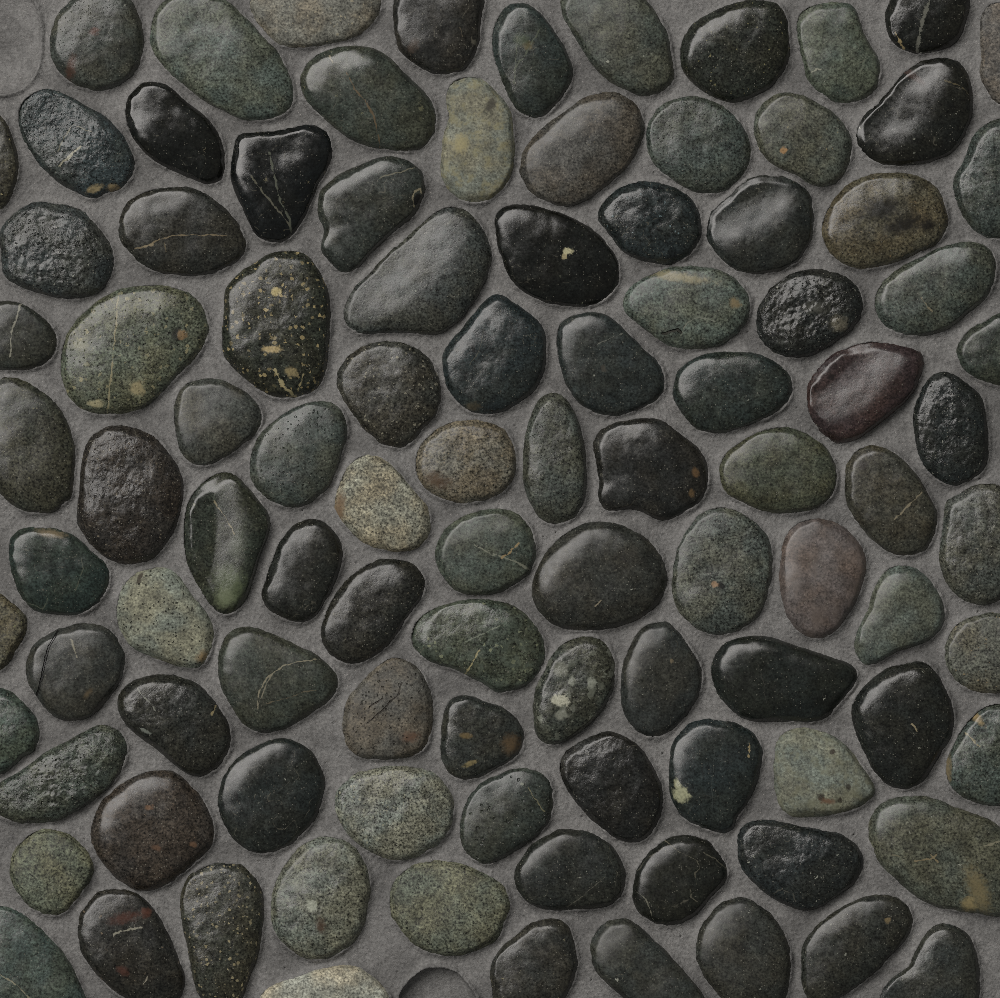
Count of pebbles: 101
